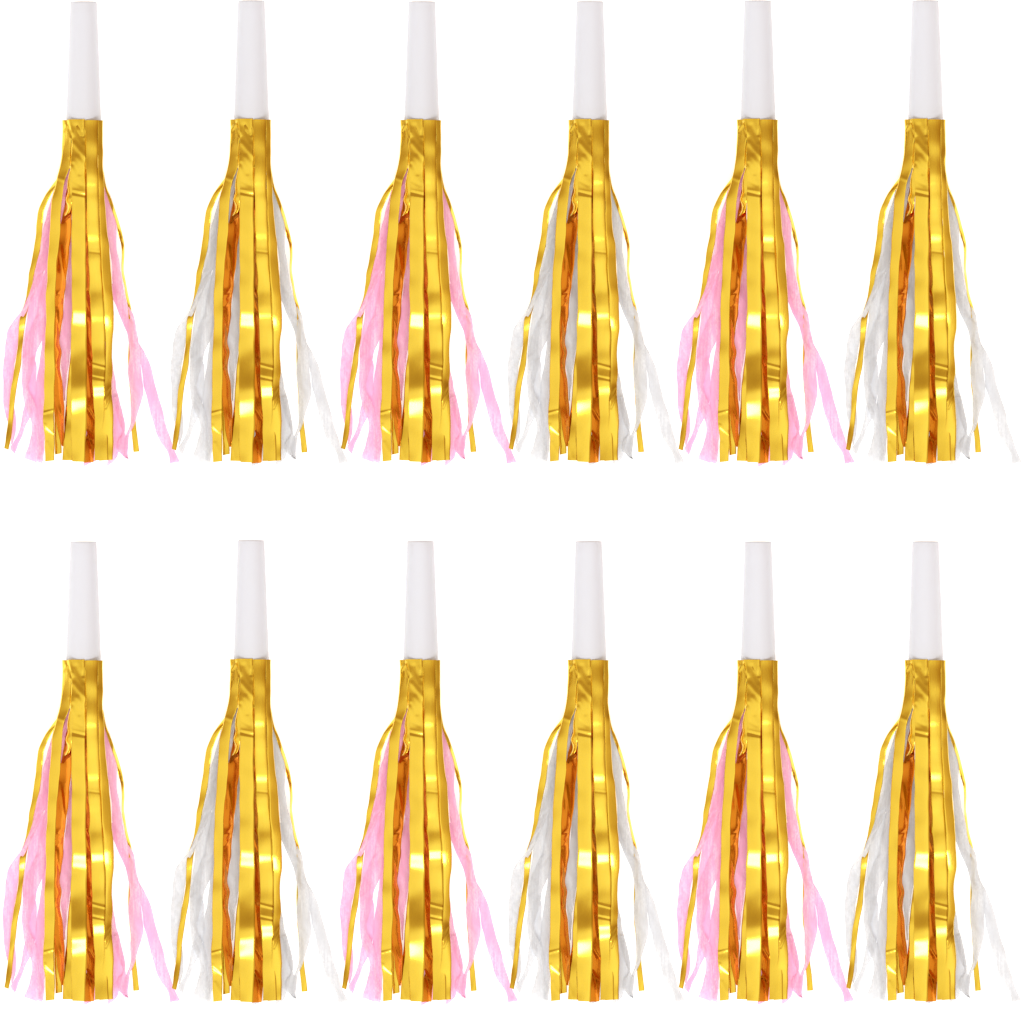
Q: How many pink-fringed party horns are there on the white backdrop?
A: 6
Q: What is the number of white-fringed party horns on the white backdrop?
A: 6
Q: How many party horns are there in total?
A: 12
